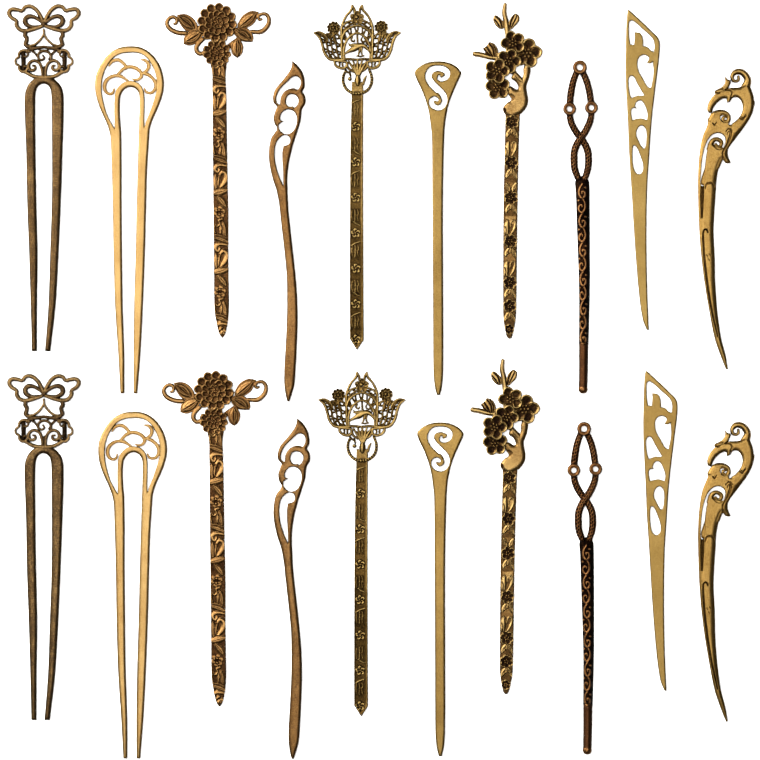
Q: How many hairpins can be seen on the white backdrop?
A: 20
